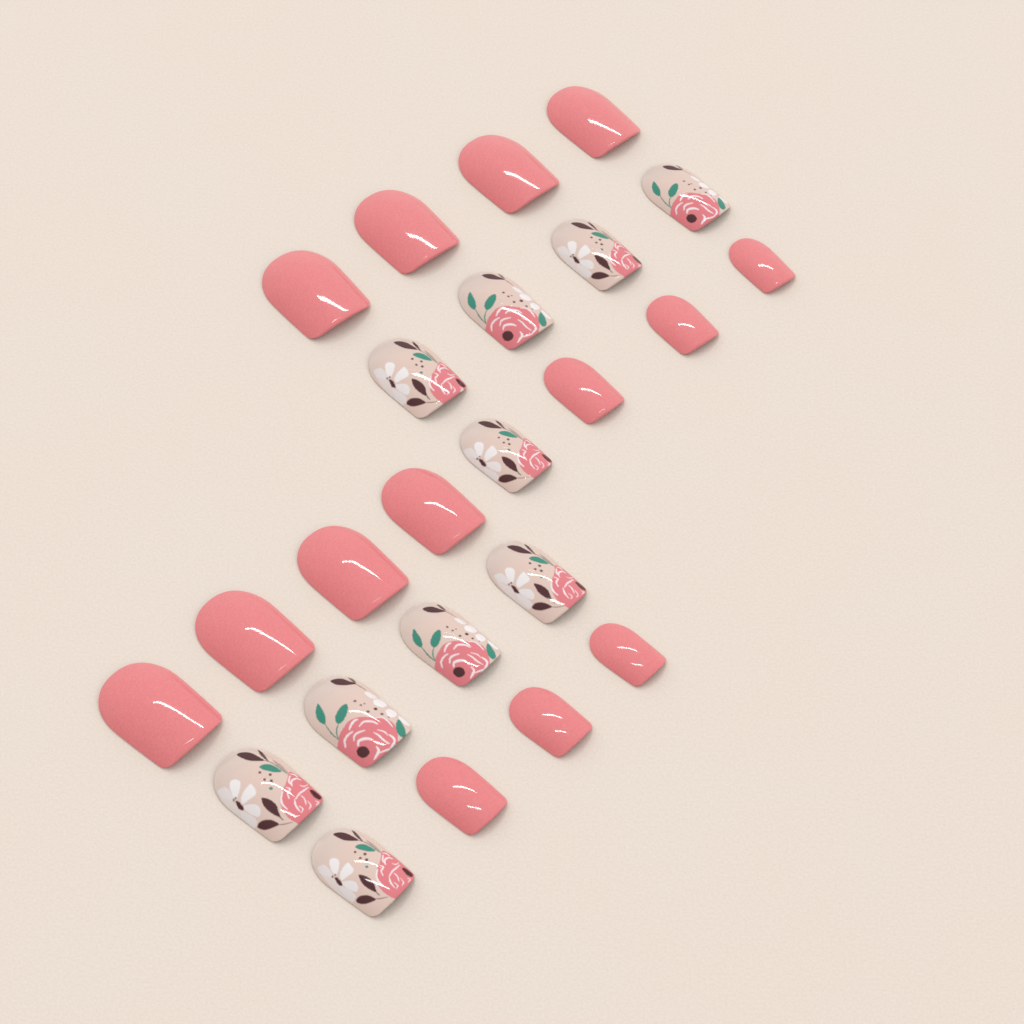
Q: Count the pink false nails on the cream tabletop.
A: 14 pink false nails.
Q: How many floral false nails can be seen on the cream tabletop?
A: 10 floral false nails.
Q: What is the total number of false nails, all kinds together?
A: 24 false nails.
